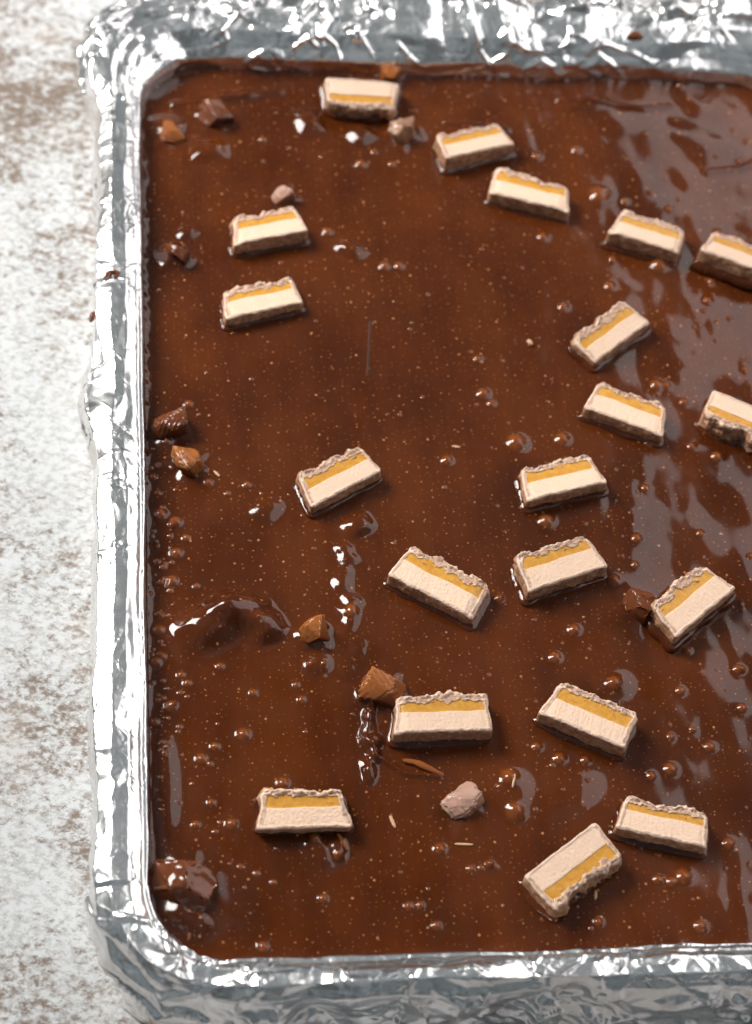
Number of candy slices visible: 20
